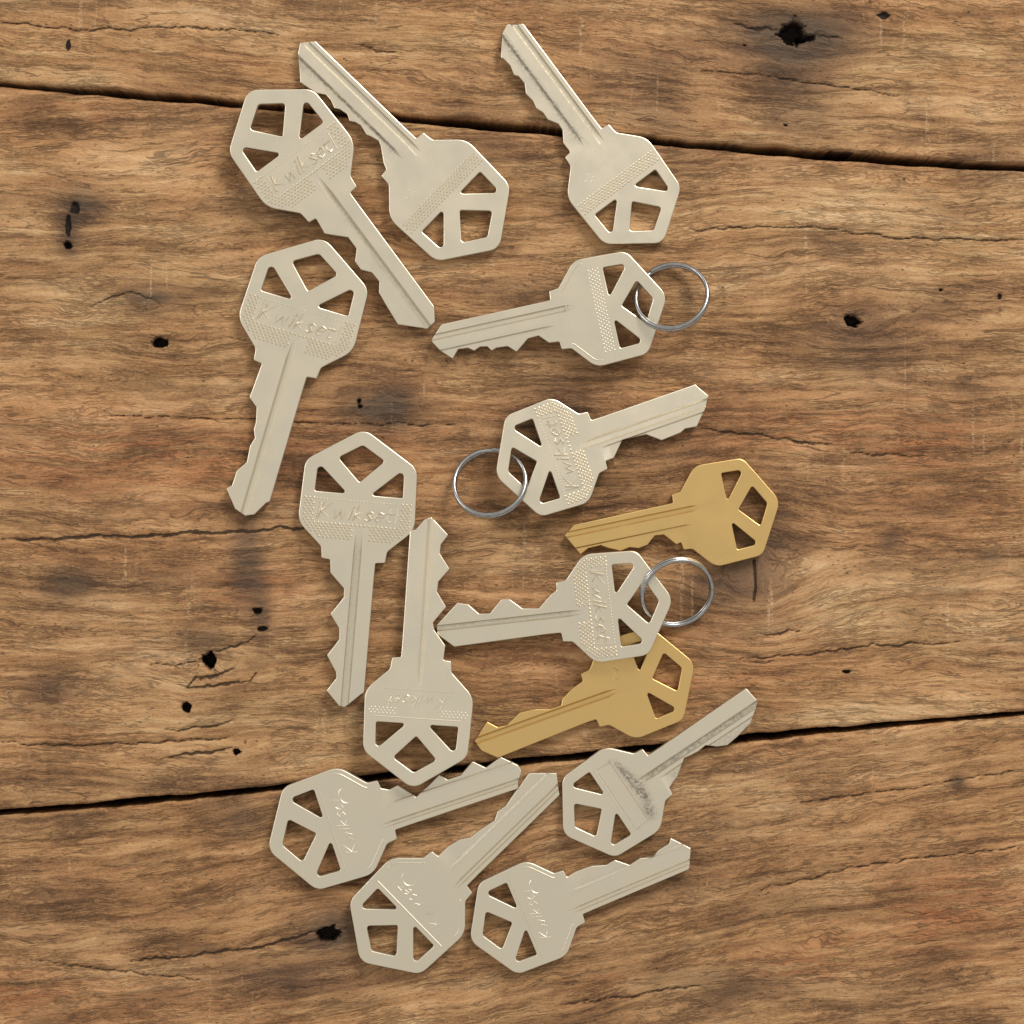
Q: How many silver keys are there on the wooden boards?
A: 13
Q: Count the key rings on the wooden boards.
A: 3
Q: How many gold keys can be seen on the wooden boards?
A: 2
